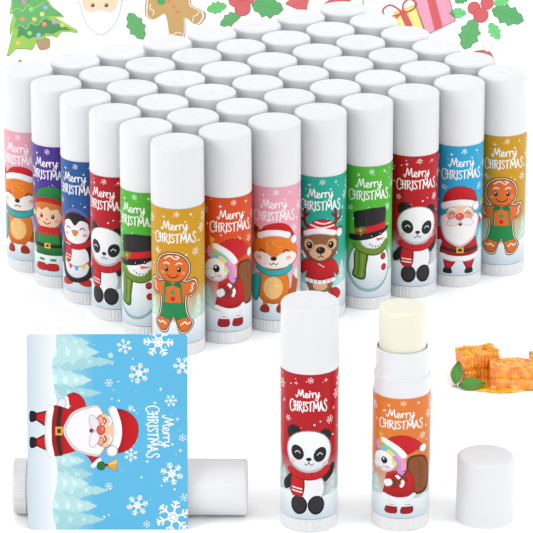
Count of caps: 51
